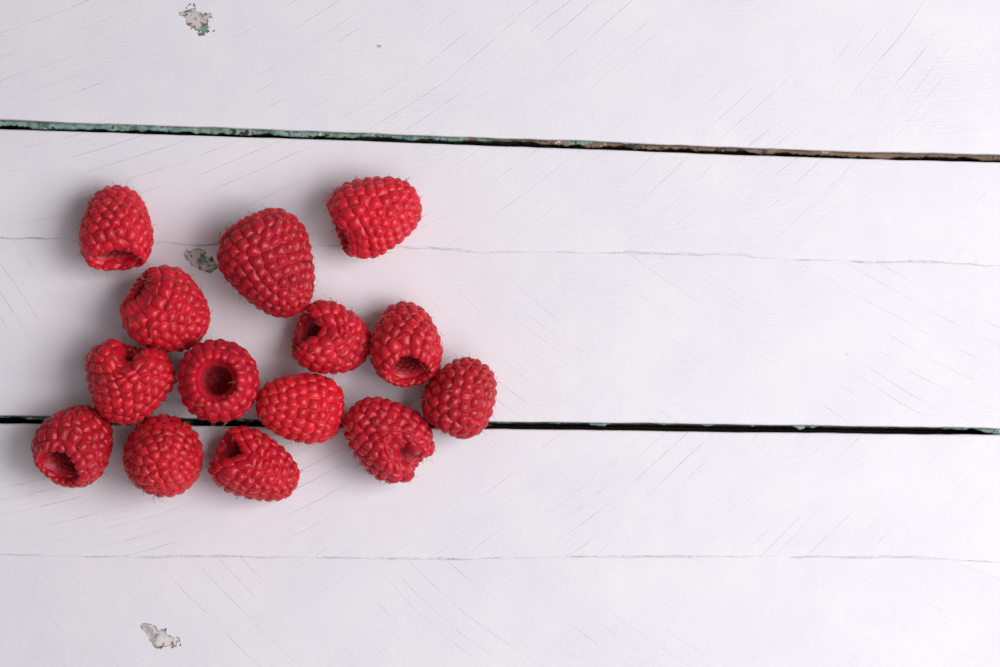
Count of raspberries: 14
